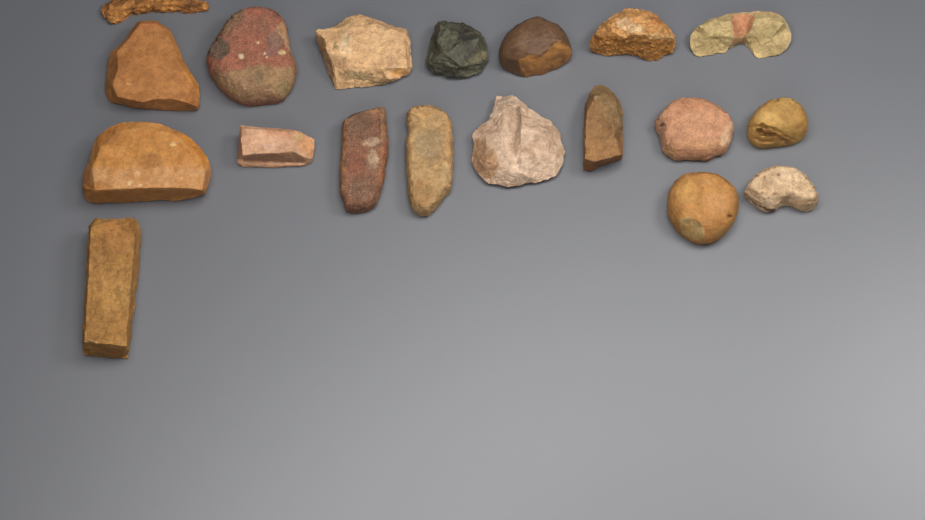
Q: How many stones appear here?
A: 19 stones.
